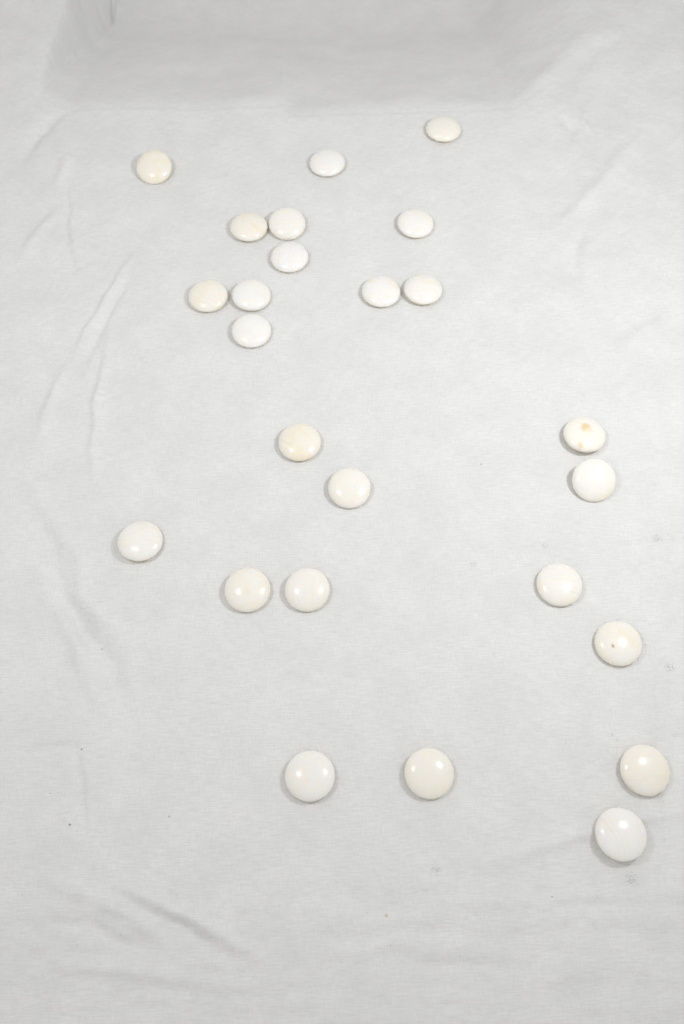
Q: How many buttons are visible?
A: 25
